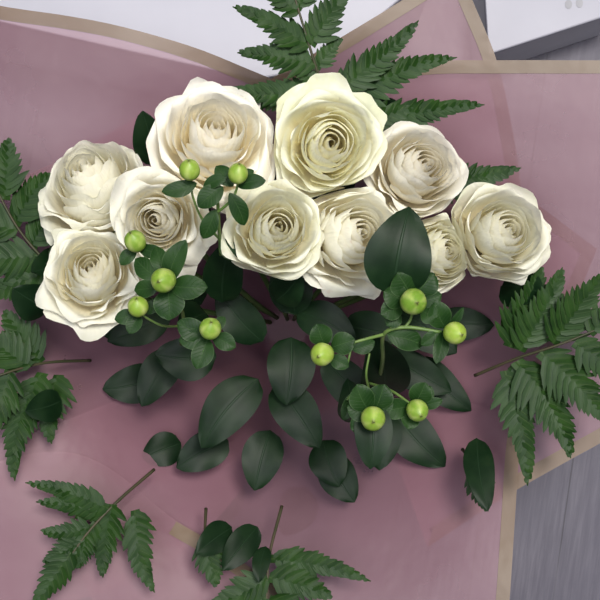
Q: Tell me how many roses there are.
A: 10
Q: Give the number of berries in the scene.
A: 11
